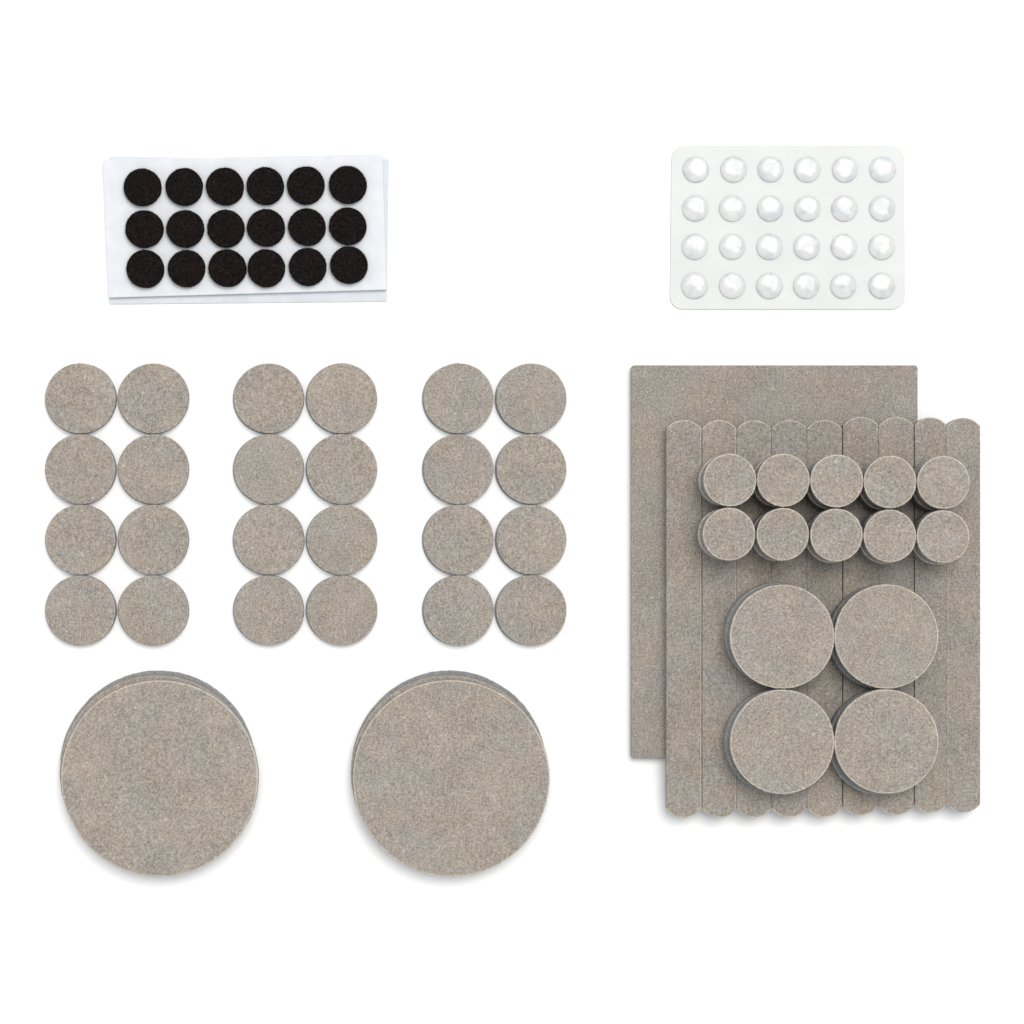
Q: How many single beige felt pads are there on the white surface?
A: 24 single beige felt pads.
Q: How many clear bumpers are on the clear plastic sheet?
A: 24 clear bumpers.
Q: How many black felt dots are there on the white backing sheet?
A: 18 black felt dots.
